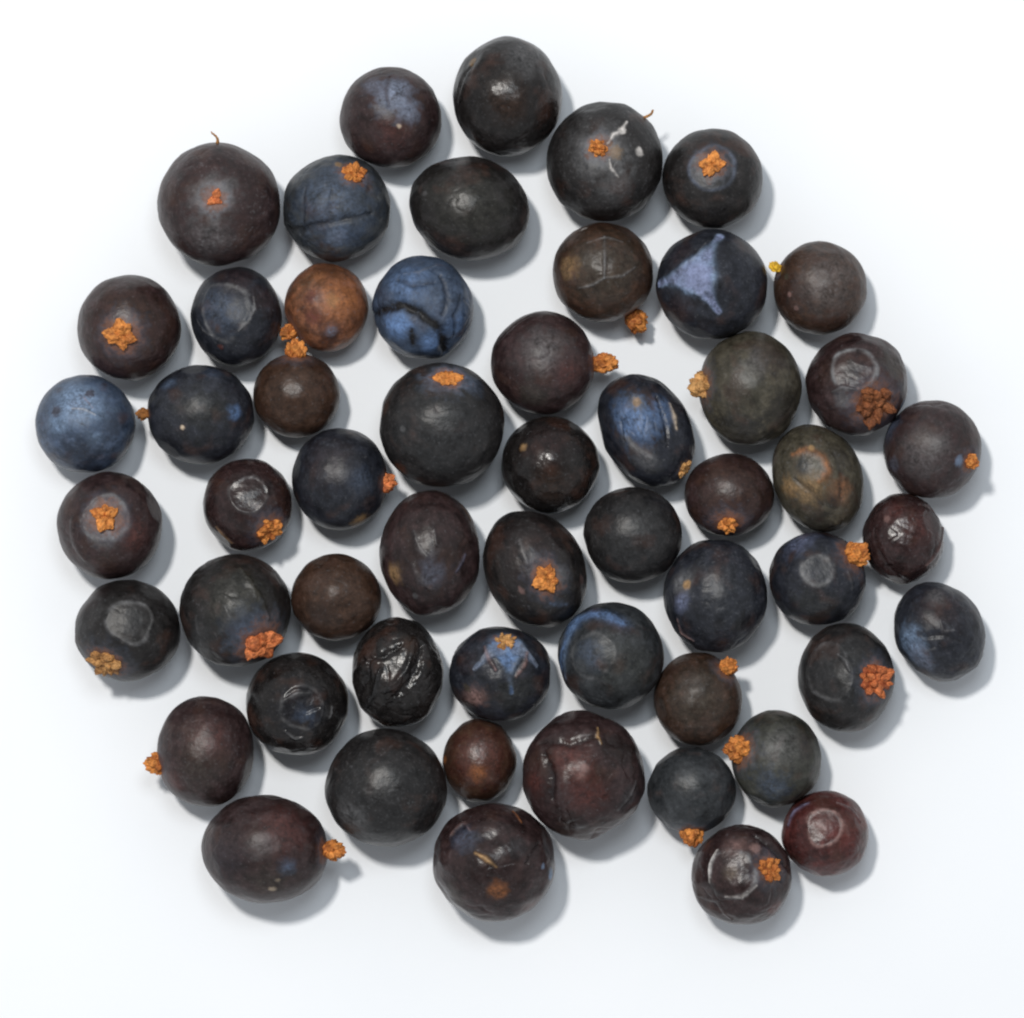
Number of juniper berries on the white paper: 55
